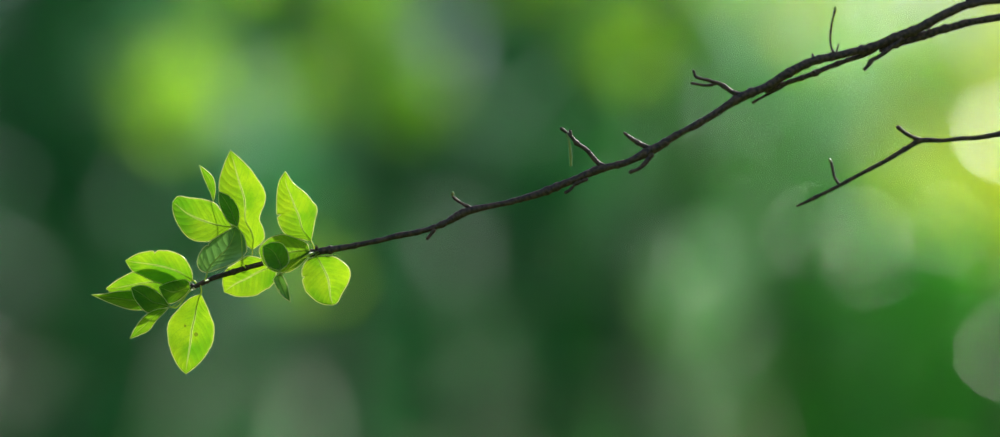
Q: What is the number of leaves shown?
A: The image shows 18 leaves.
